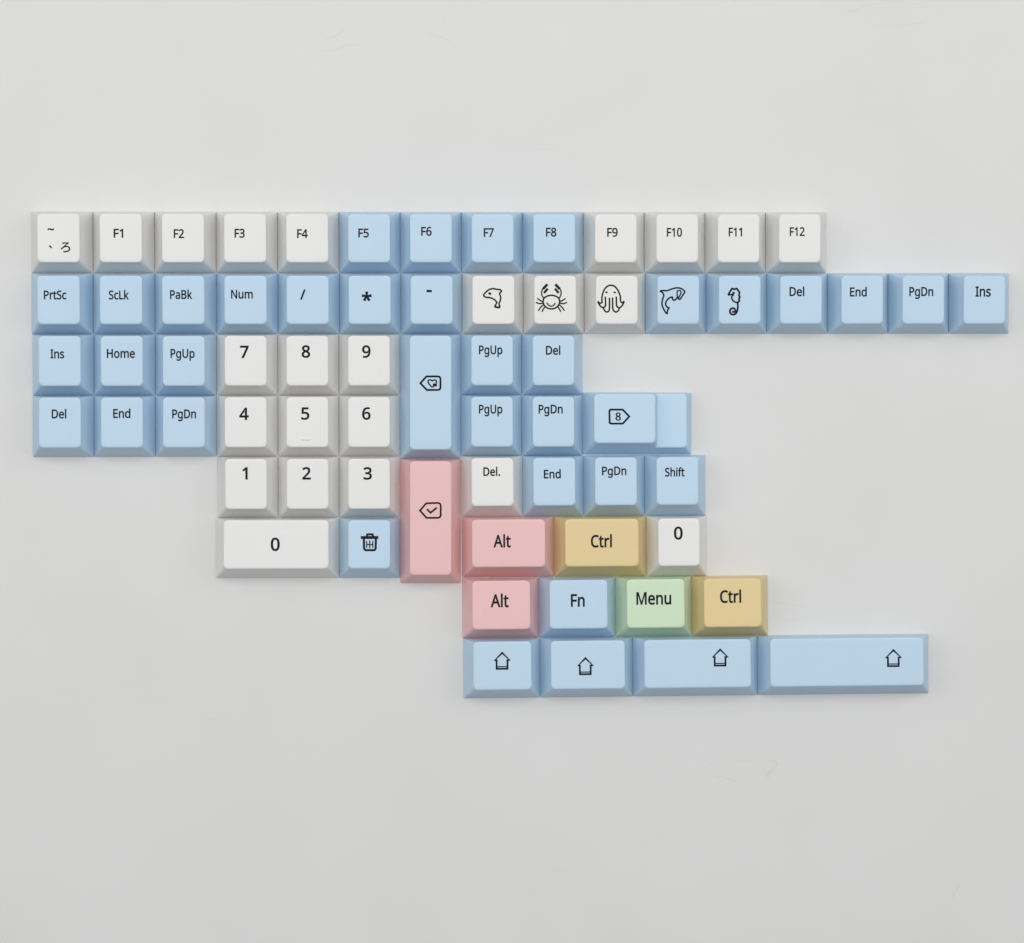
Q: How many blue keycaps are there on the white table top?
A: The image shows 38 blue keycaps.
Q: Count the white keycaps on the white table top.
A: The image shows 24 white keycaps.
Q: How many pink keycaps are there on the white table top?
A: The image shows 3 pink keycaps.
